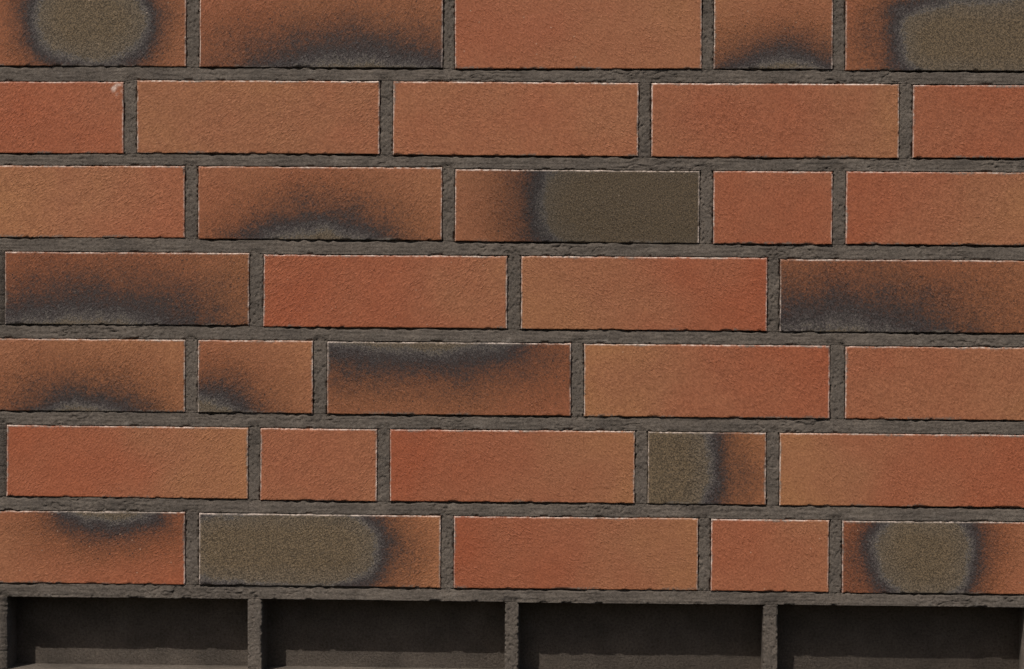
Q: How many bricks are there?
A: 34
